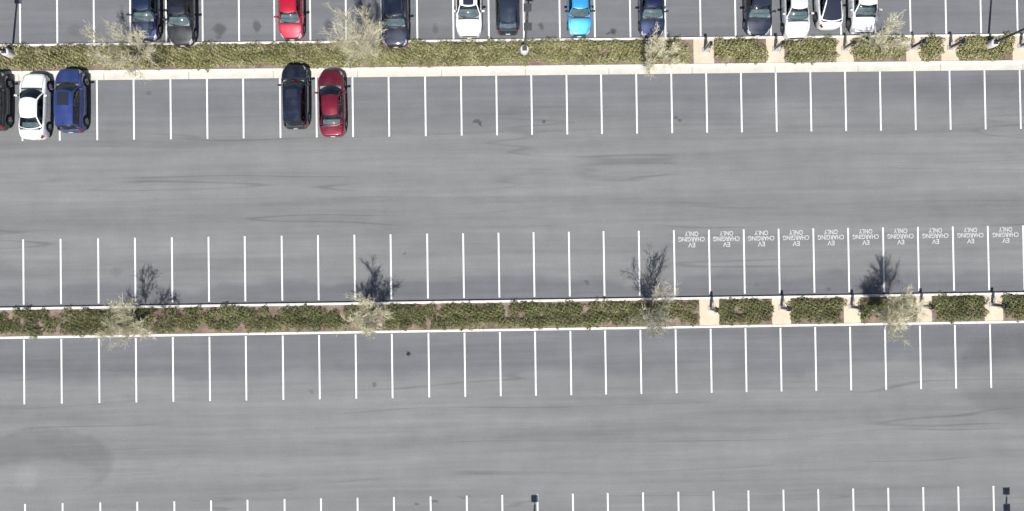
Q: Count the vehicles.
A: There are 17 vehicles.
